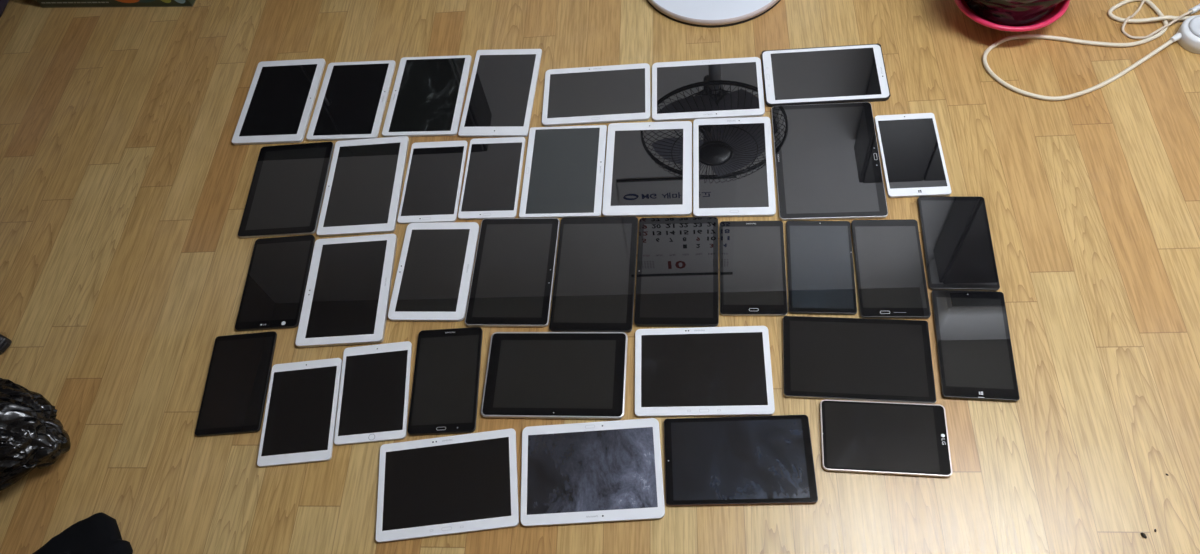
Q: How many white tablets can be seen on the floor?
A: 21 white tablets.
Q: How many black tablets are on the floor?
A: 17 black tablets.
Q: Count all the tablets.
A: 38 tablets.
